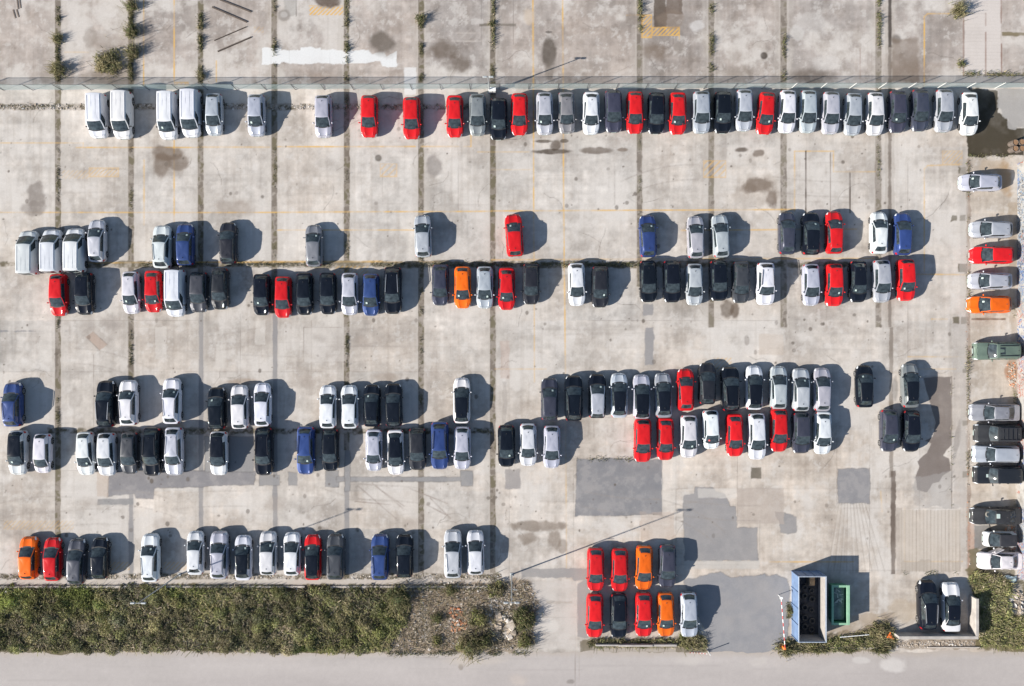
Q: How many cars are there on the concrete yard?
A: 172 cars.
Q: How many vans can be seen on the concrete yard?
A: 8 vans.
